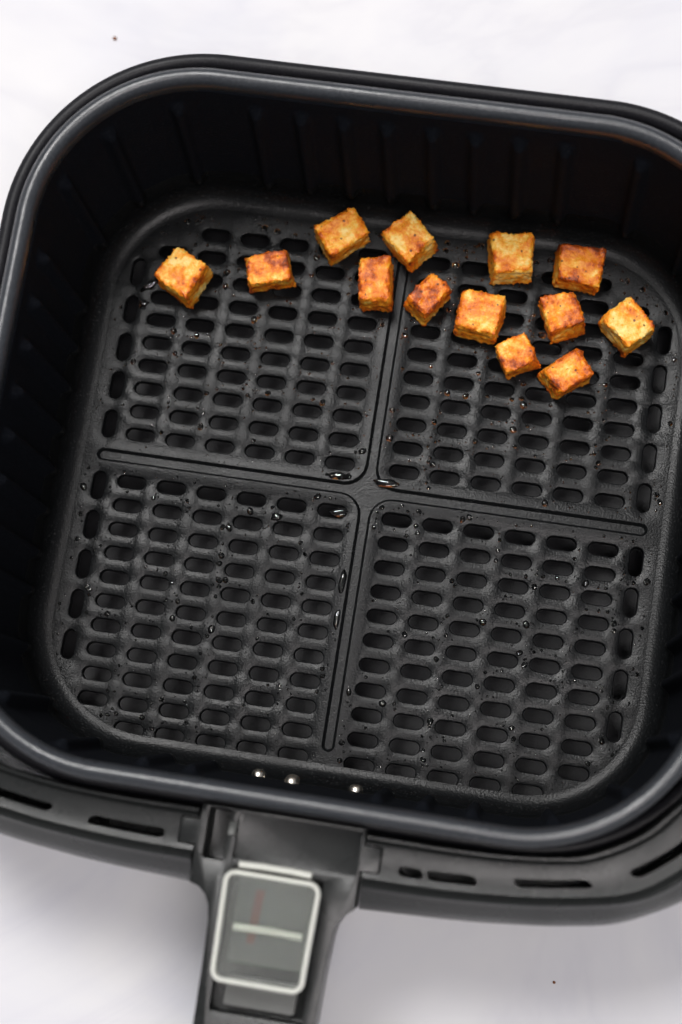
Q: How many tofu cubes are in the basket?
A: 13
